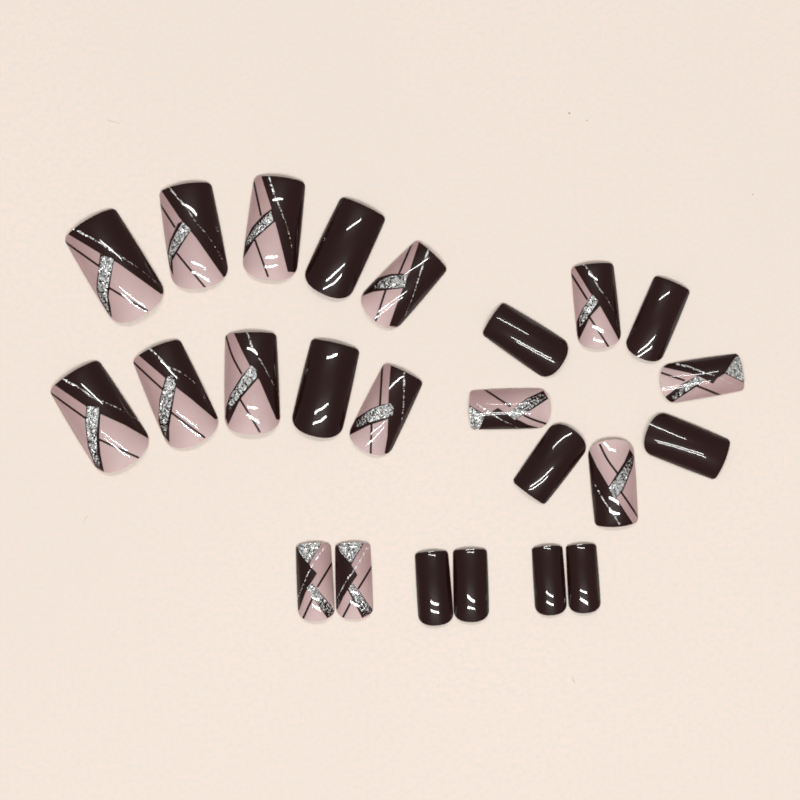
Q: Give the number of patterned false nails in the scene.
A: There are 14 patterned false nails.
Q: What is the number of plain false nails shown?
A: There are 10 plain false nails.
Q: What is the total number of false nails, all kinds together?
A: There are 24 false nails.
